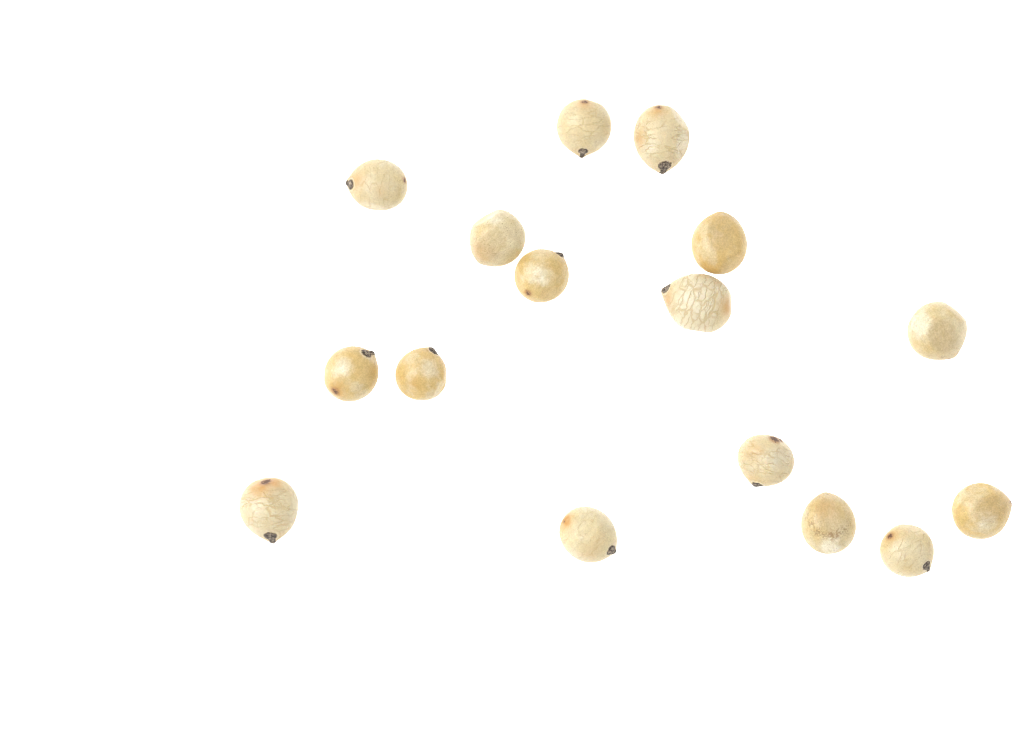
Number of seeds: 16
